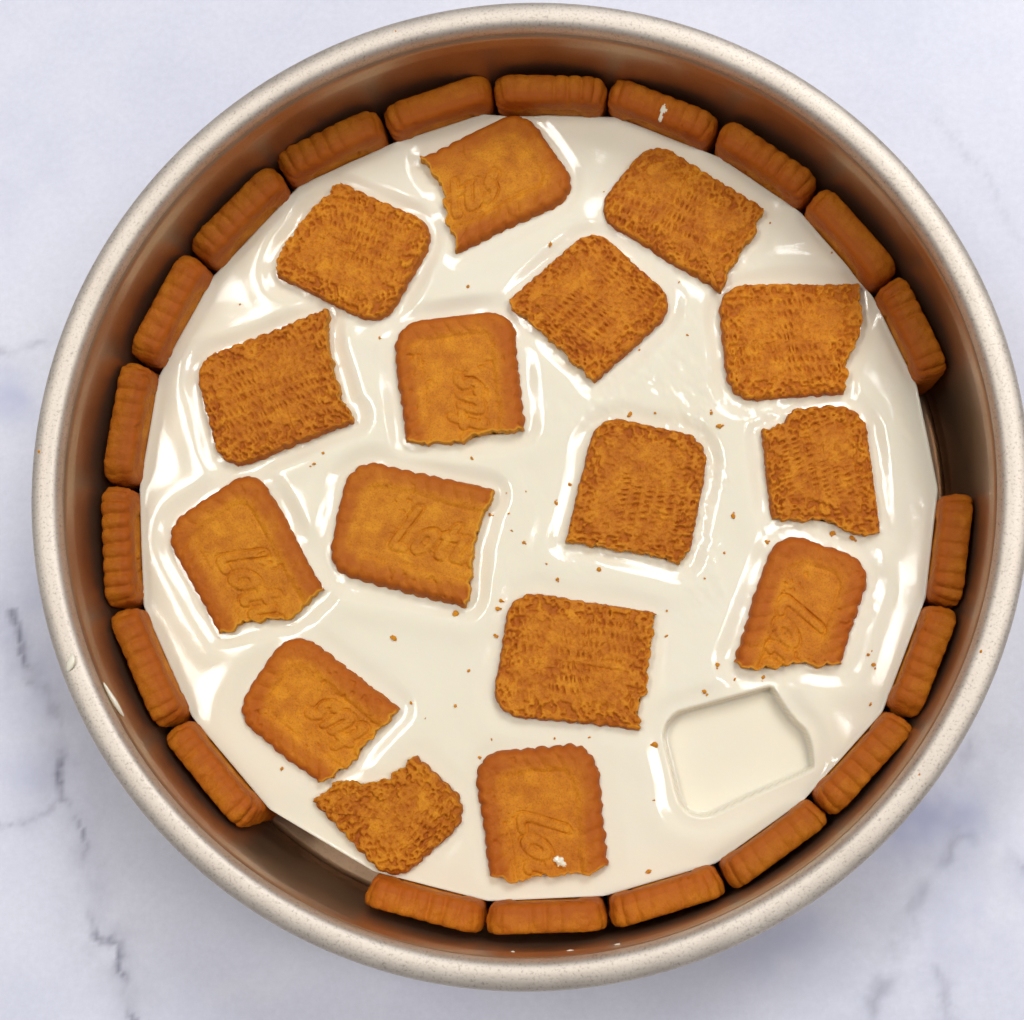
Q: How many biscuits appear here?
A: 36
